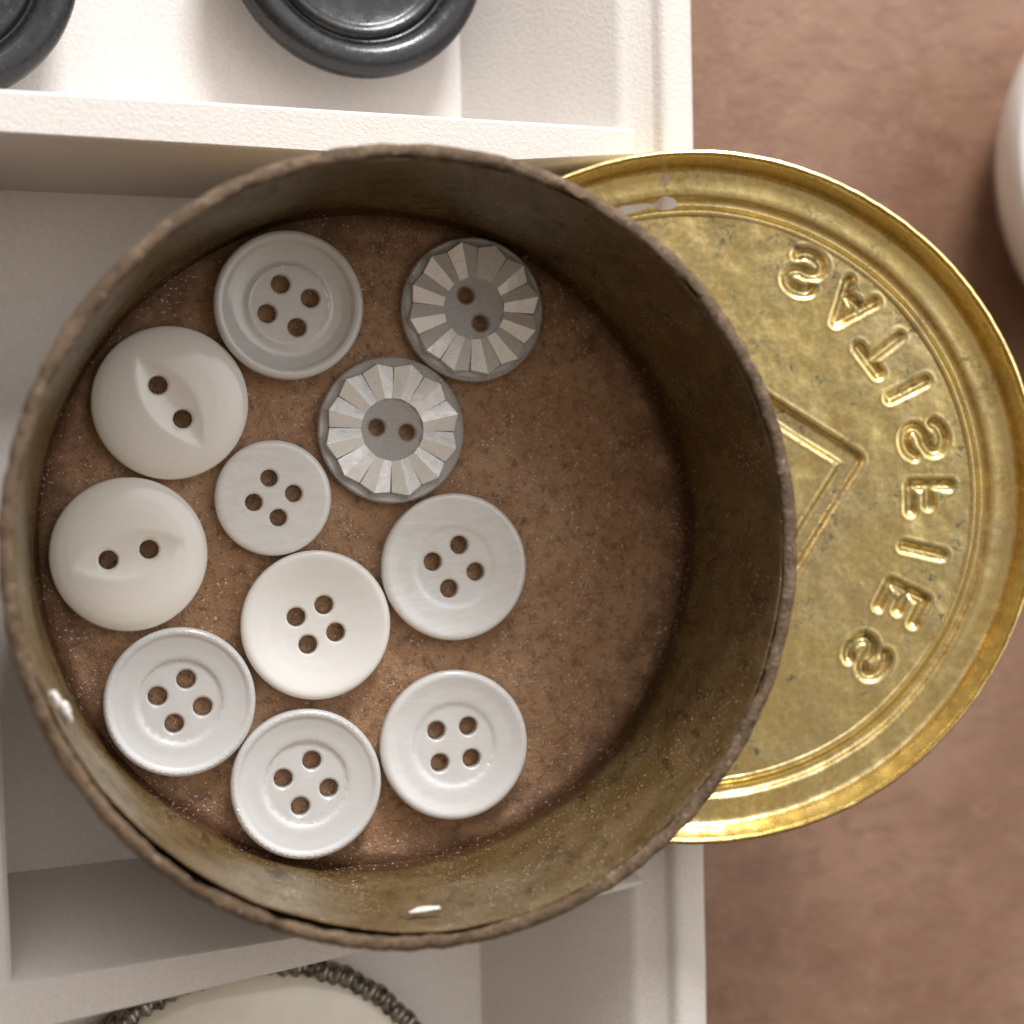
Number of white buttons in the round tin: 9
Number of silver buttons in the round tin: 2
